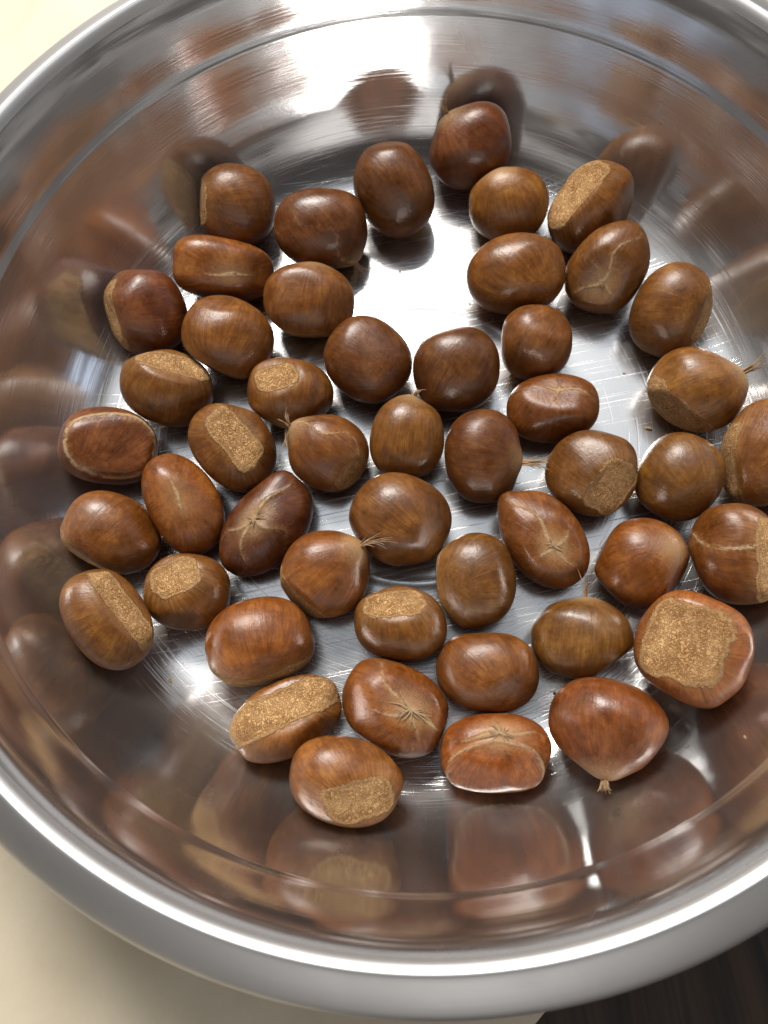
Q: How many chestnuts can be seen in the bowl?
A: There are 49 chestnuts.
